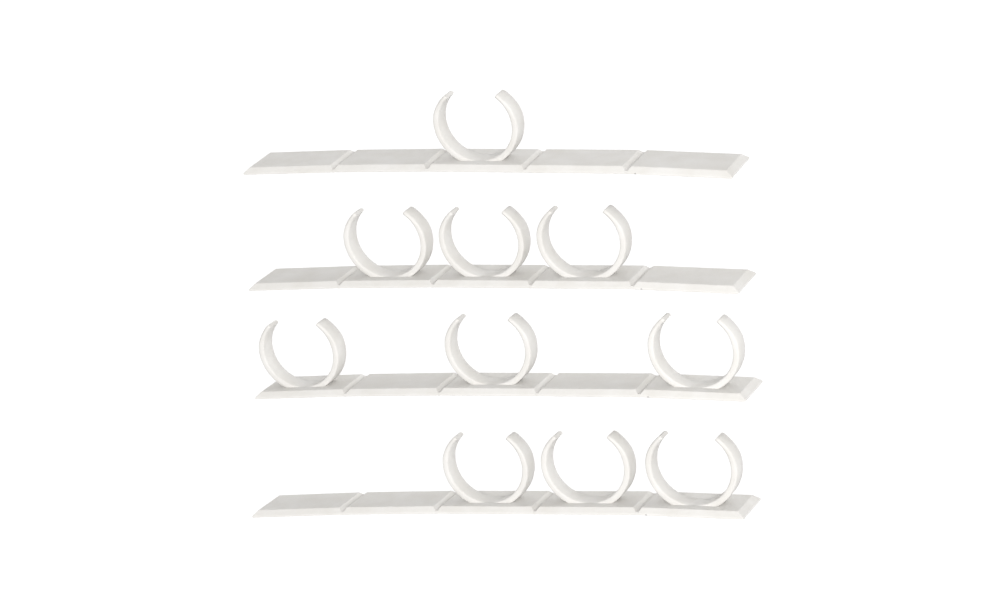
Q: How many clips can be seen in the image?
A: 10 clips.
